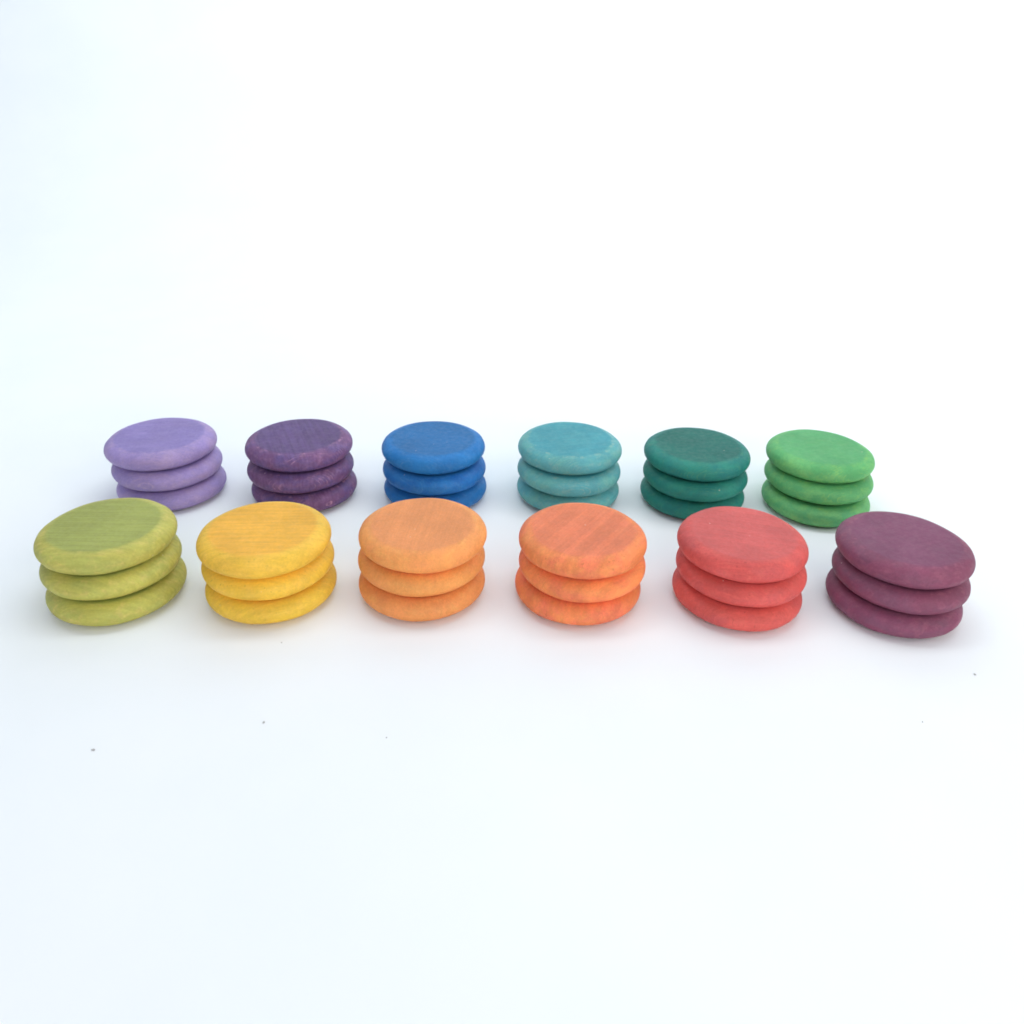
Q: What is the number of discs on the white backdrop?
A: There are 36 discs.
